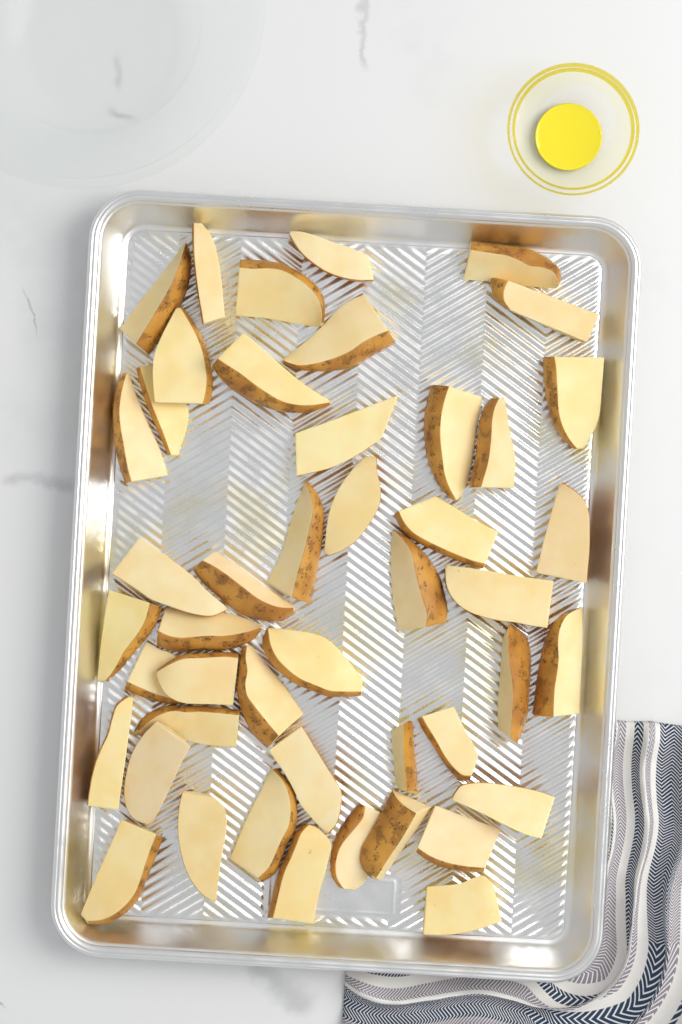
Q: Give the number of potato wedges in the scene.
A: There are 46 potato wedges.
